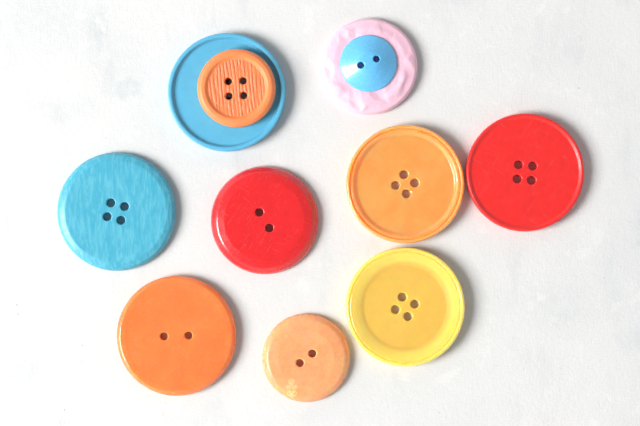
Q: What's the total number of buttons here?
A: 11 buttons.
